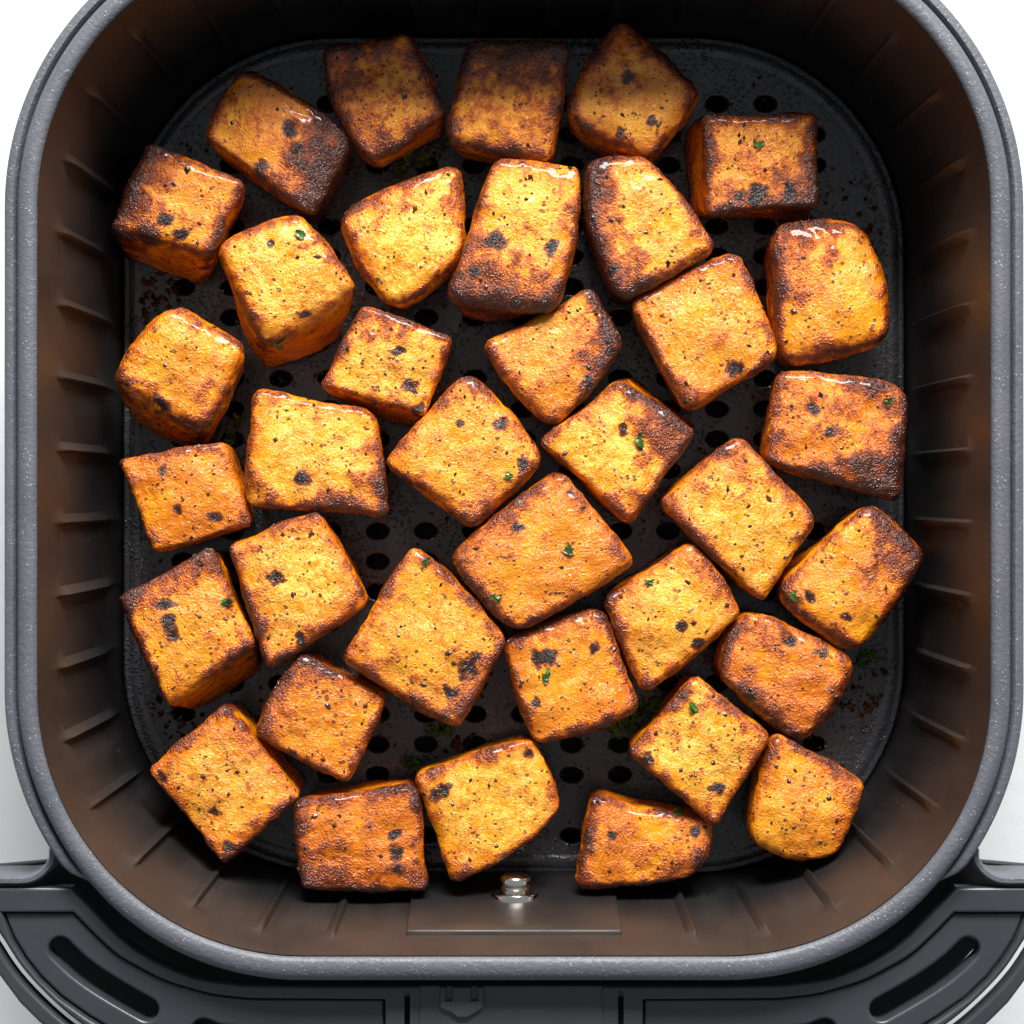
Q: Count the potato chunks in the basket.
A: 36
